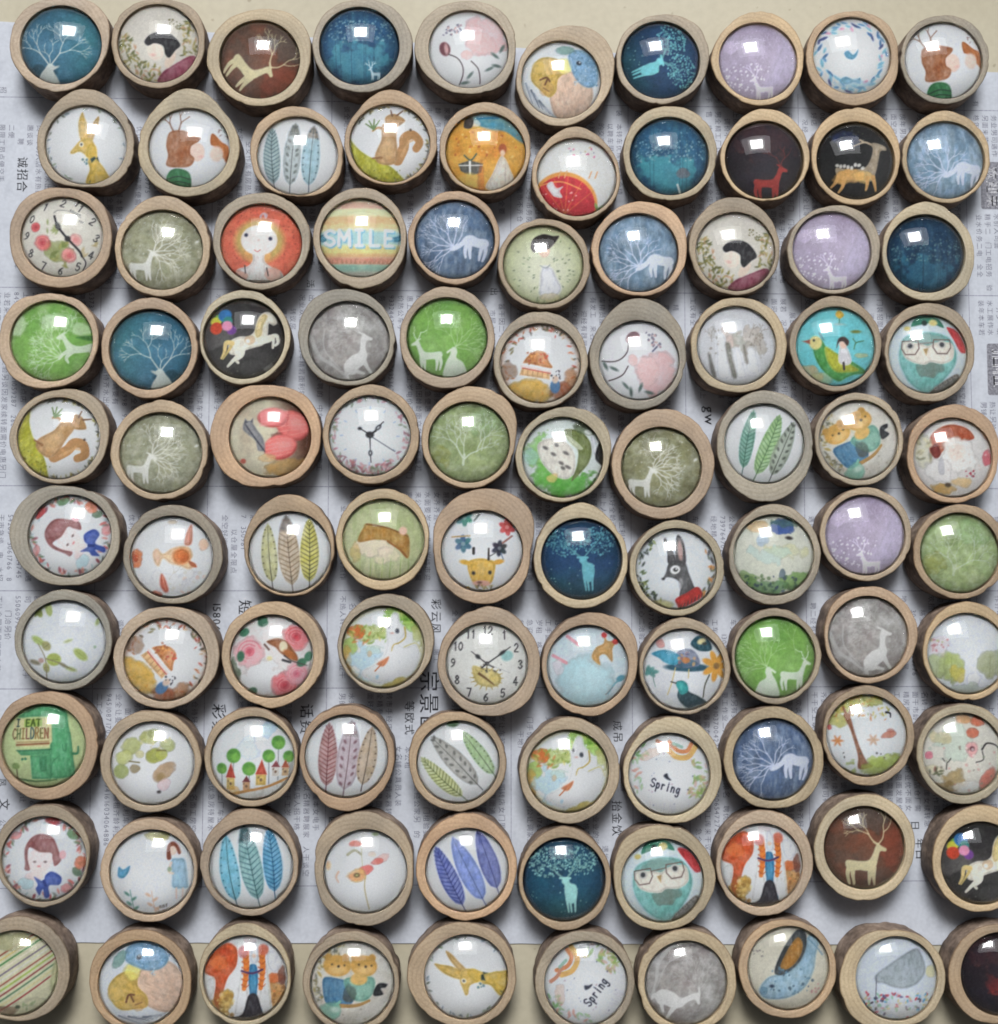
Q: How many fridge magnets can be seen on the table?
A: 100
